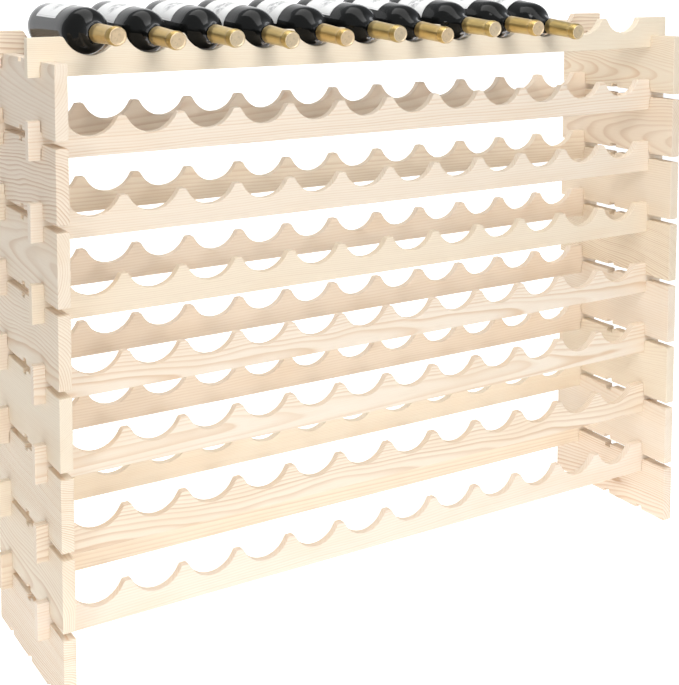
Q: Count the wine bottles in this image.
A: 10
